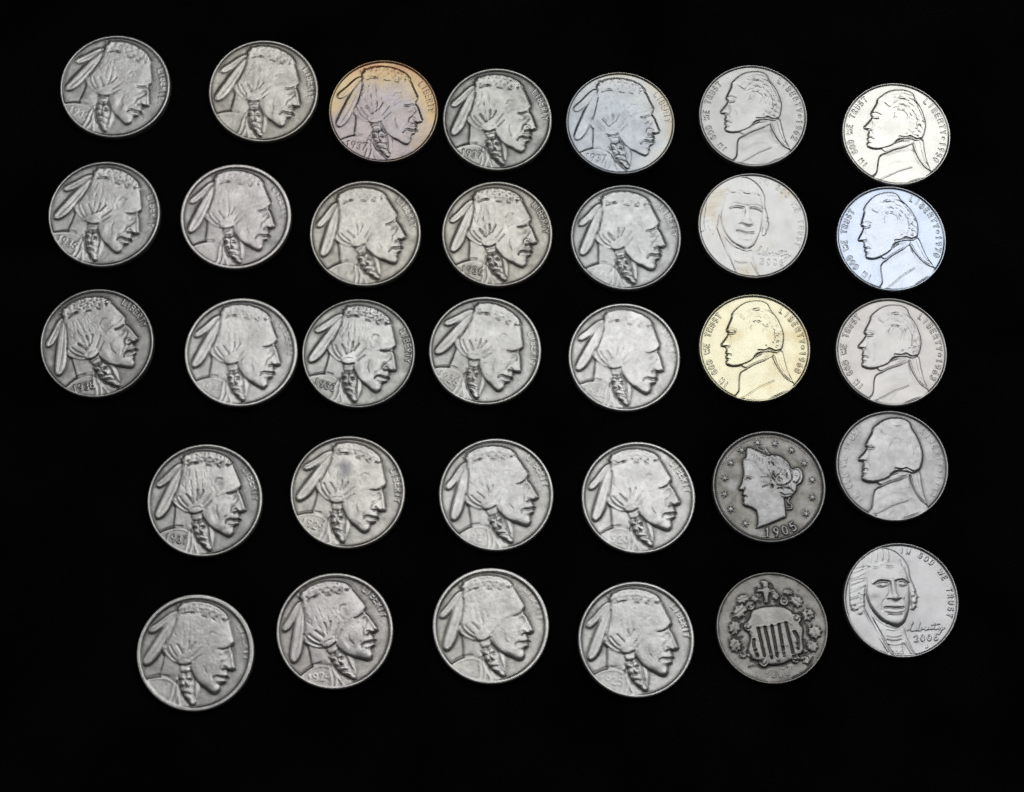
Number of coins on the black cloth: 33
